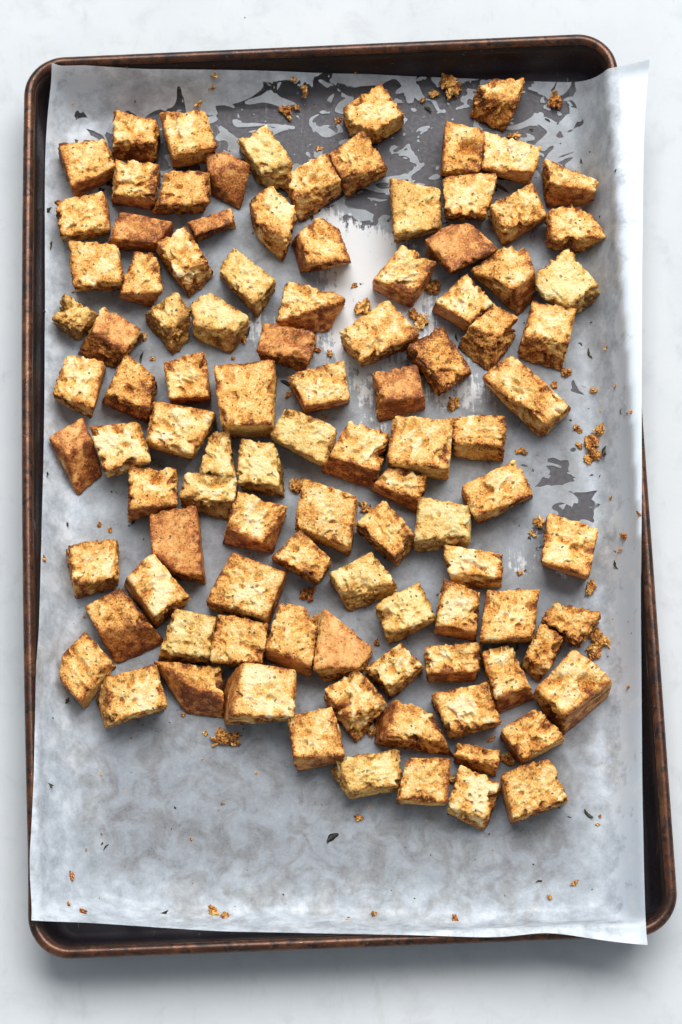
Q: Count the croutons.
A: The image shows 102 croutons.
